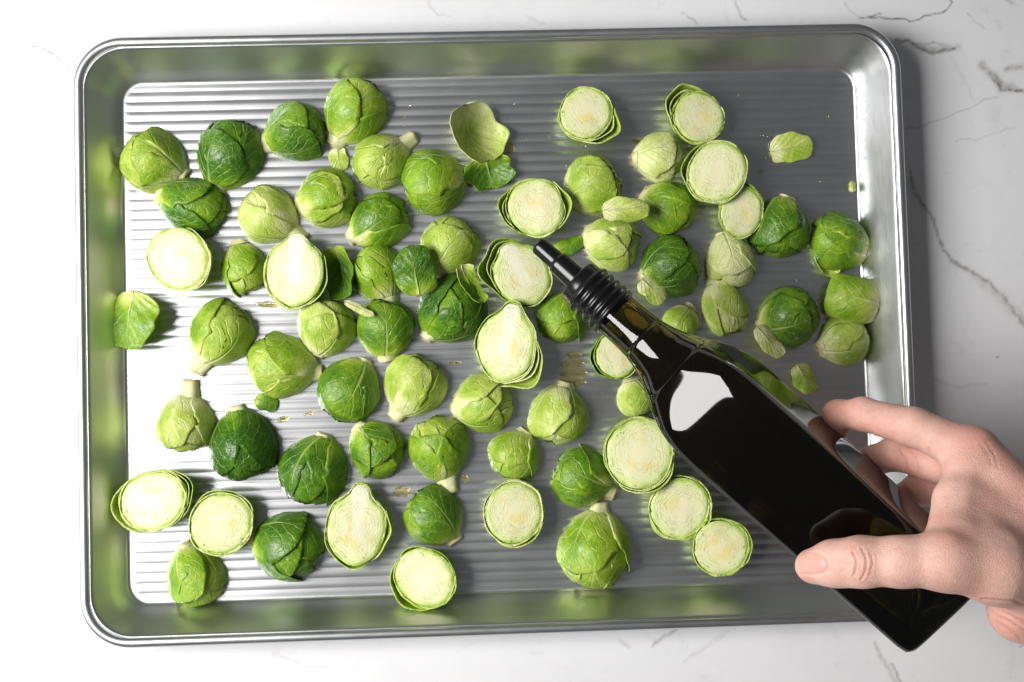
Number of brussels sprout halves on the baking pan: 65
